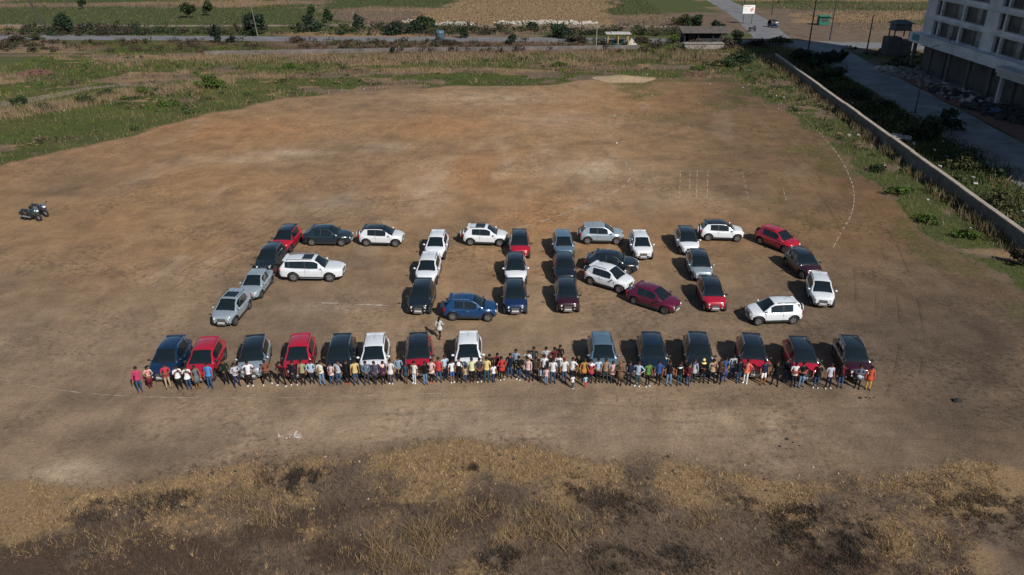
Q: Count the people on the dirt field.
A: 94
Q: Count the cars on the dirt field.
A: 45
